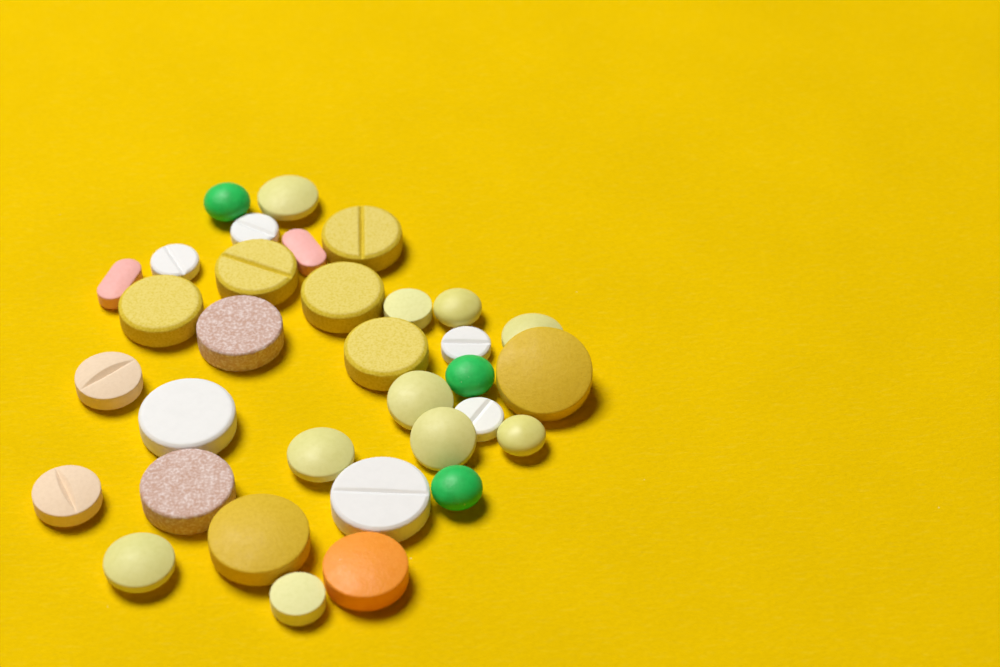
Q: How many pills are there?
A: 33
